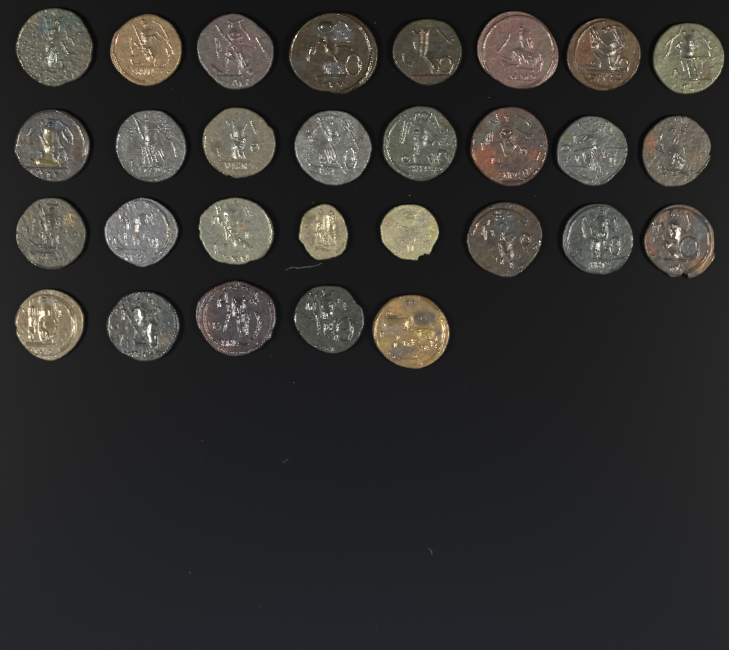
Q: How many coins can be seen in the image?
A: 29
